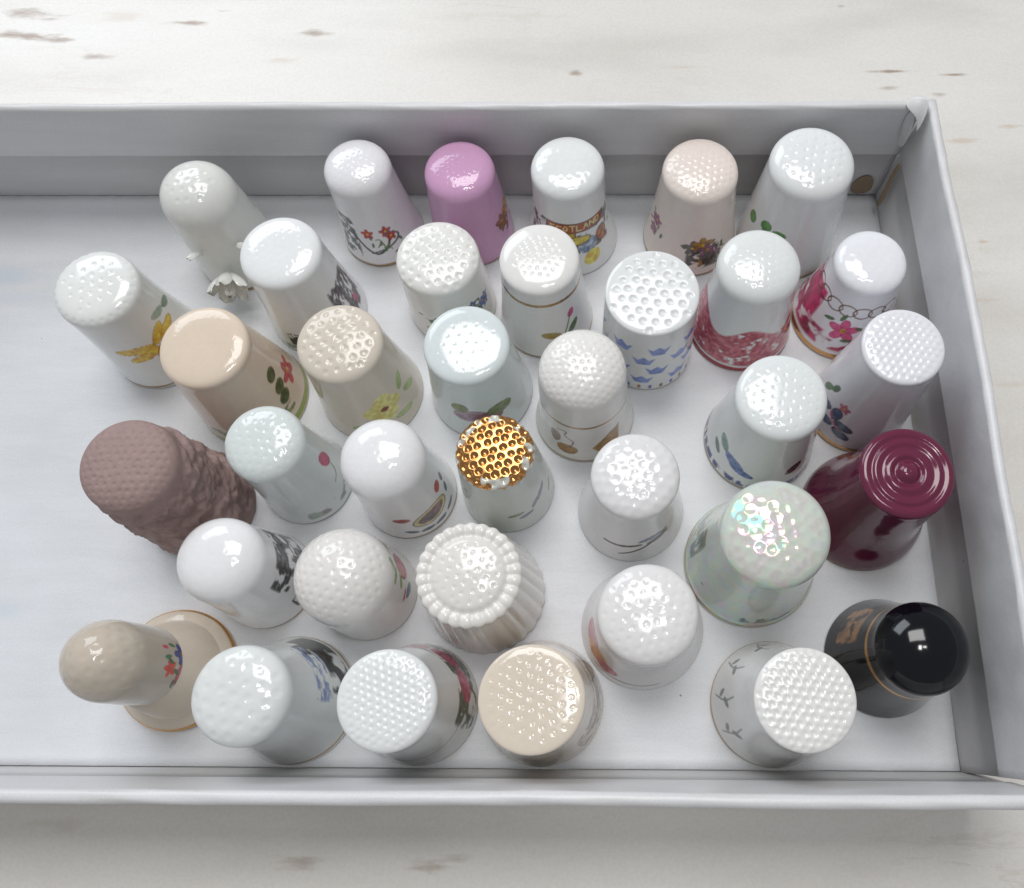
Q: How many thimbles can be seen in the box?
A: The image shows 36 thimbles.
